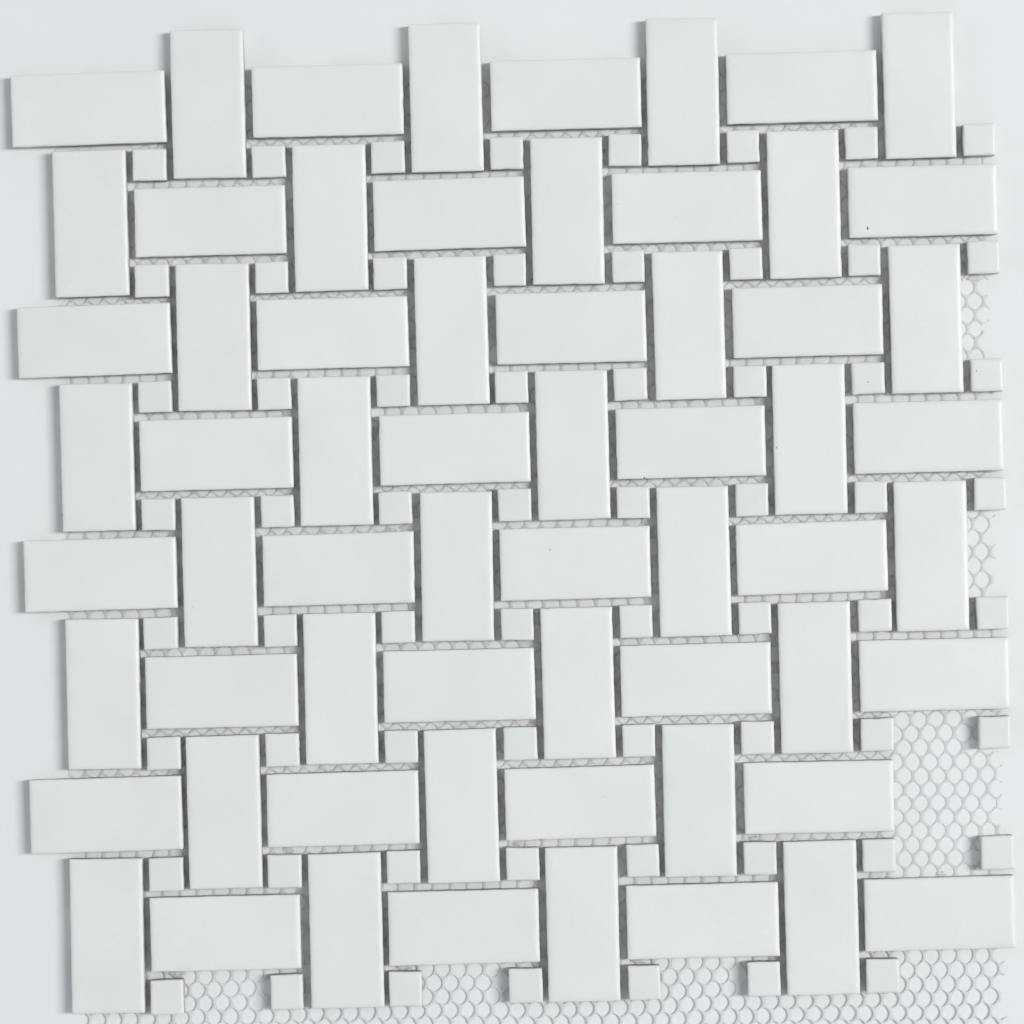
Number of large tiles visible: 63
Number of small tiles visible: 63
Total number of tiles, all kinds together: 126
